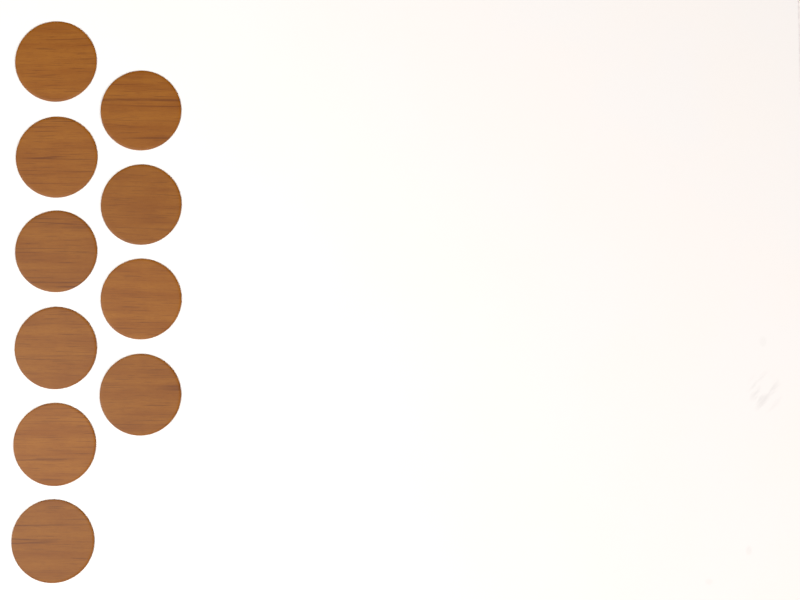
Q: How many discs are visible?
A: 10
